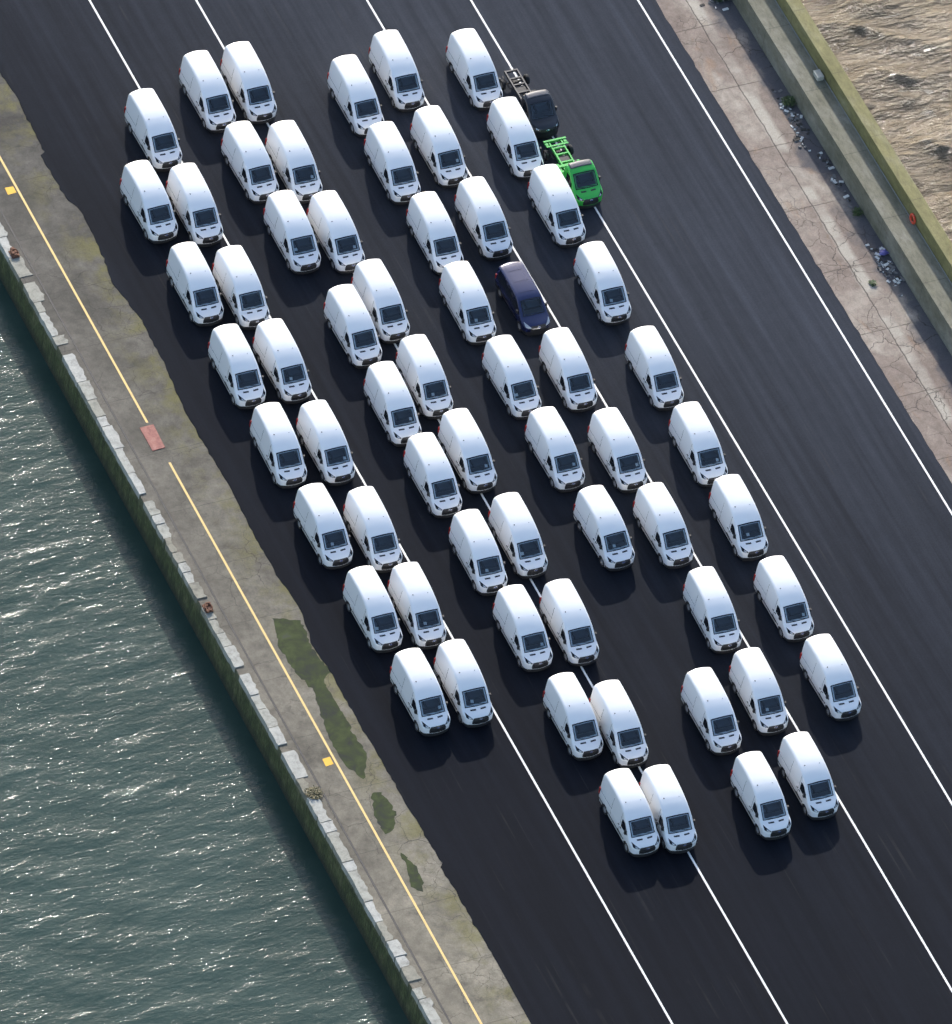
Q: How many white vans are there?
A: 62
